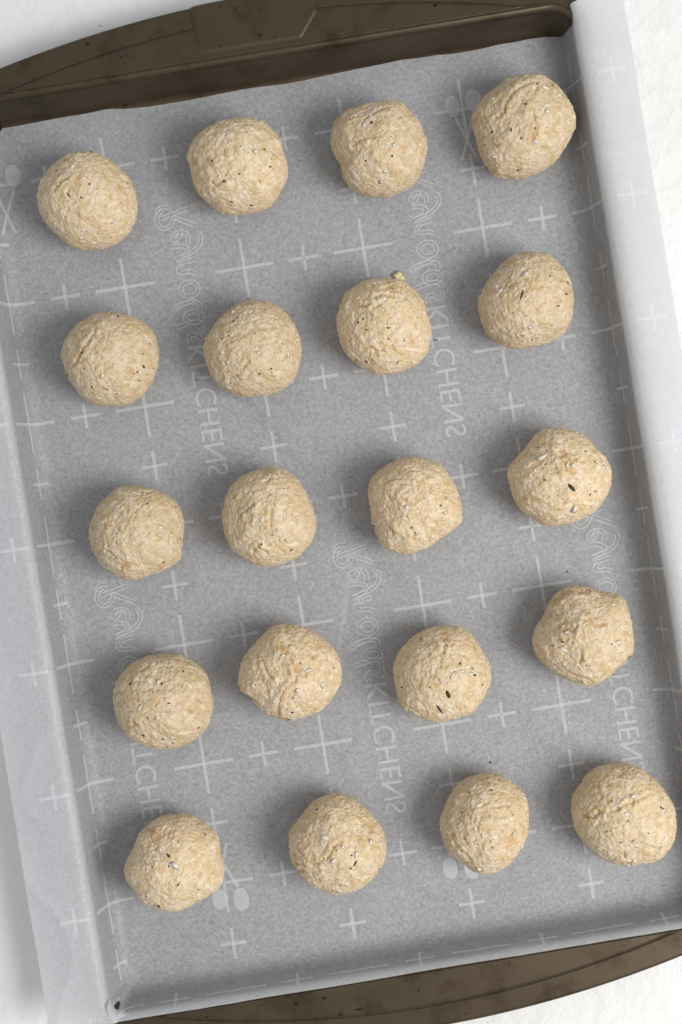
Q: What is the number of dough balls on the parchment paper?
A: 20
